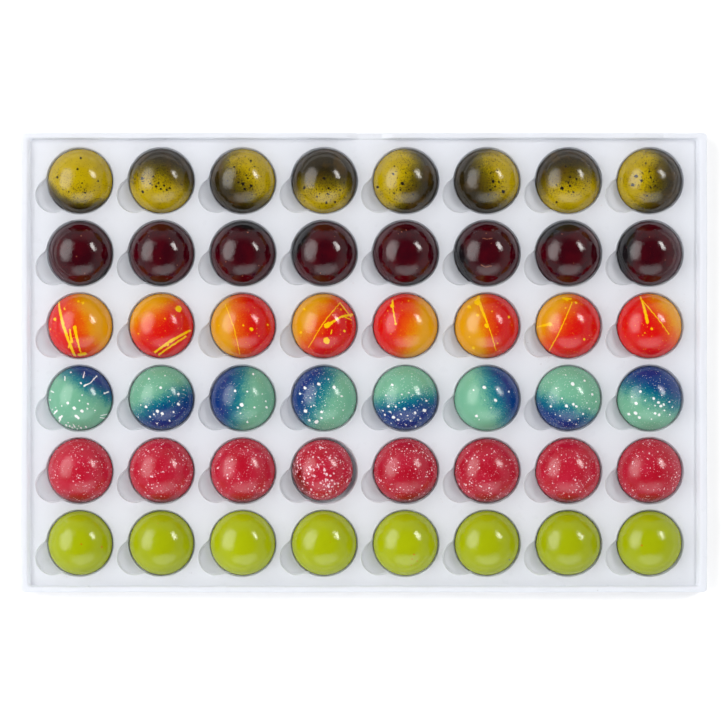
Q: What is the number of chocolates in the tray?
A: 48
